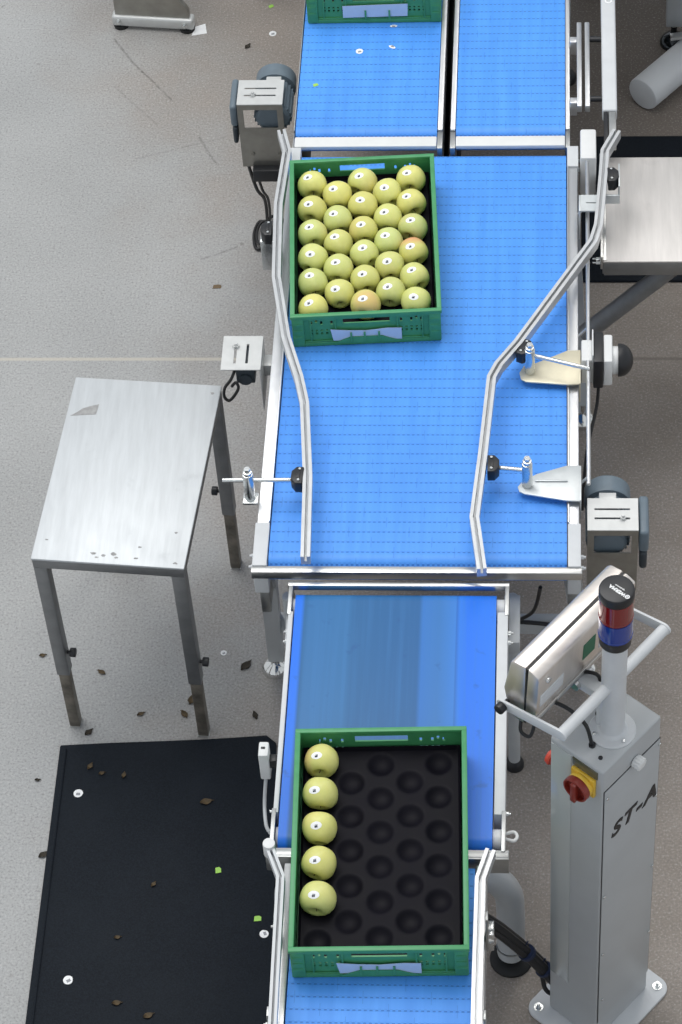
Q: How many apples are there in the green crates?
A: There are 33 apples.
